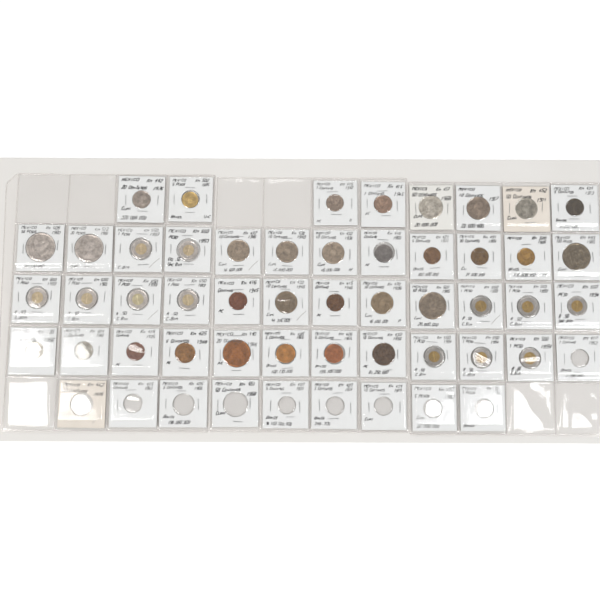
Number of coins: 43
